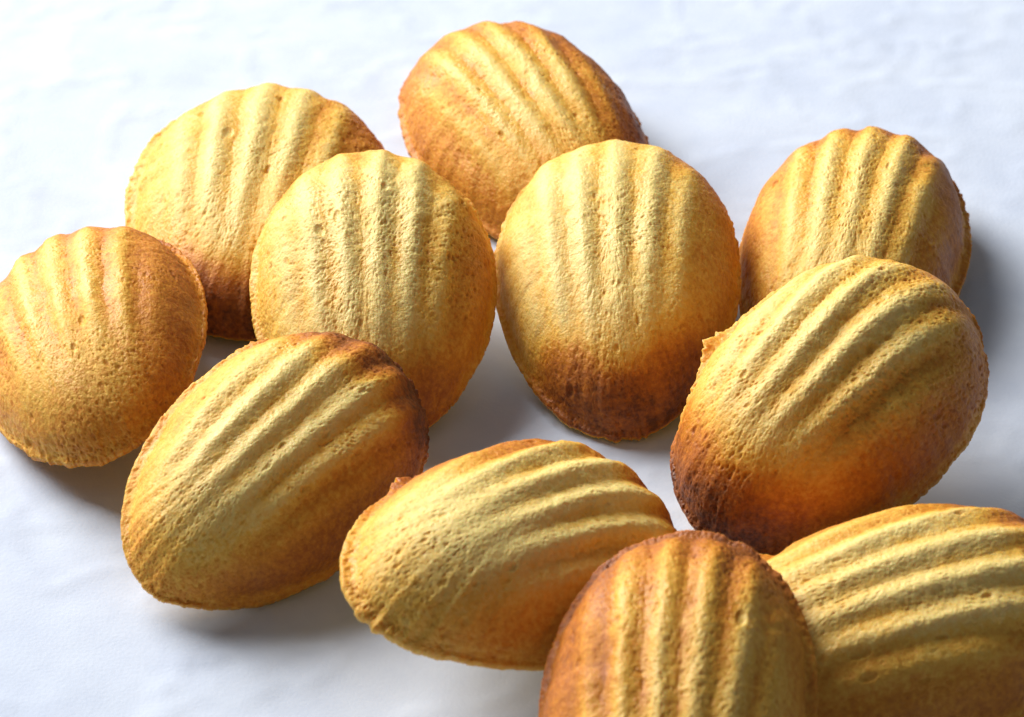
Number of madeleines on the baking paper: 11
